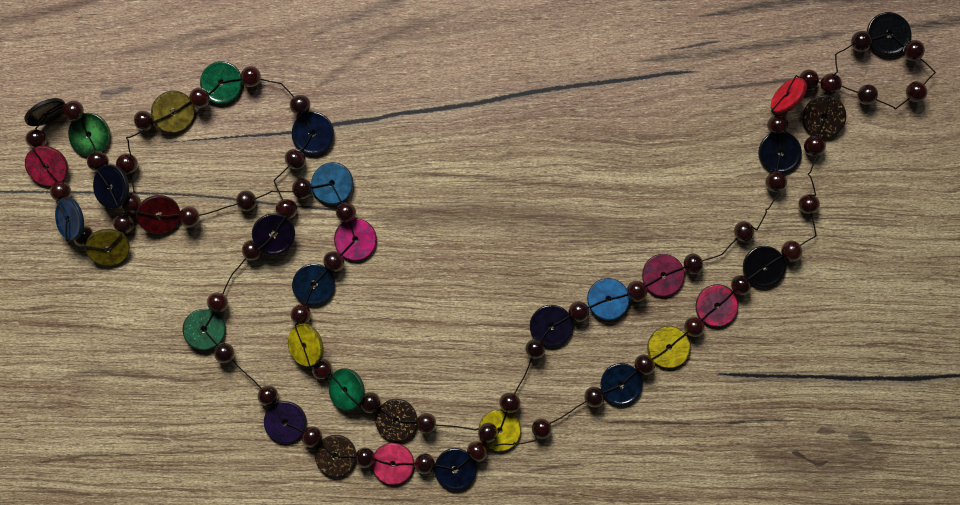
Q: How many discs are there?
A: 34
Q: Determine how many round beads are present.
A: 54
